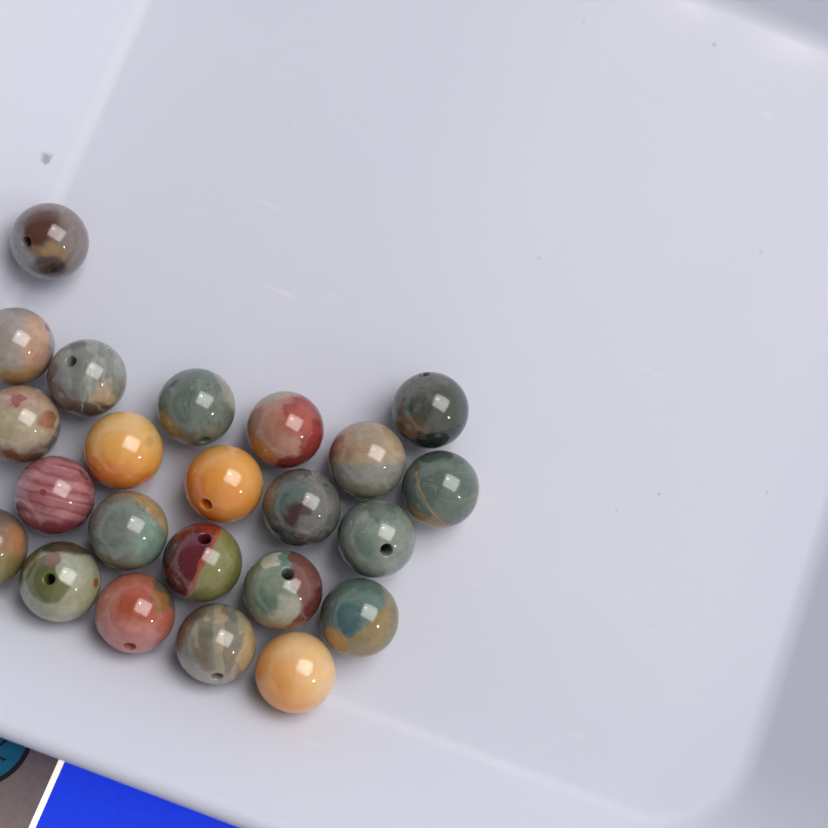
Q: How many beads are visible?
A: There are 23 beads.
